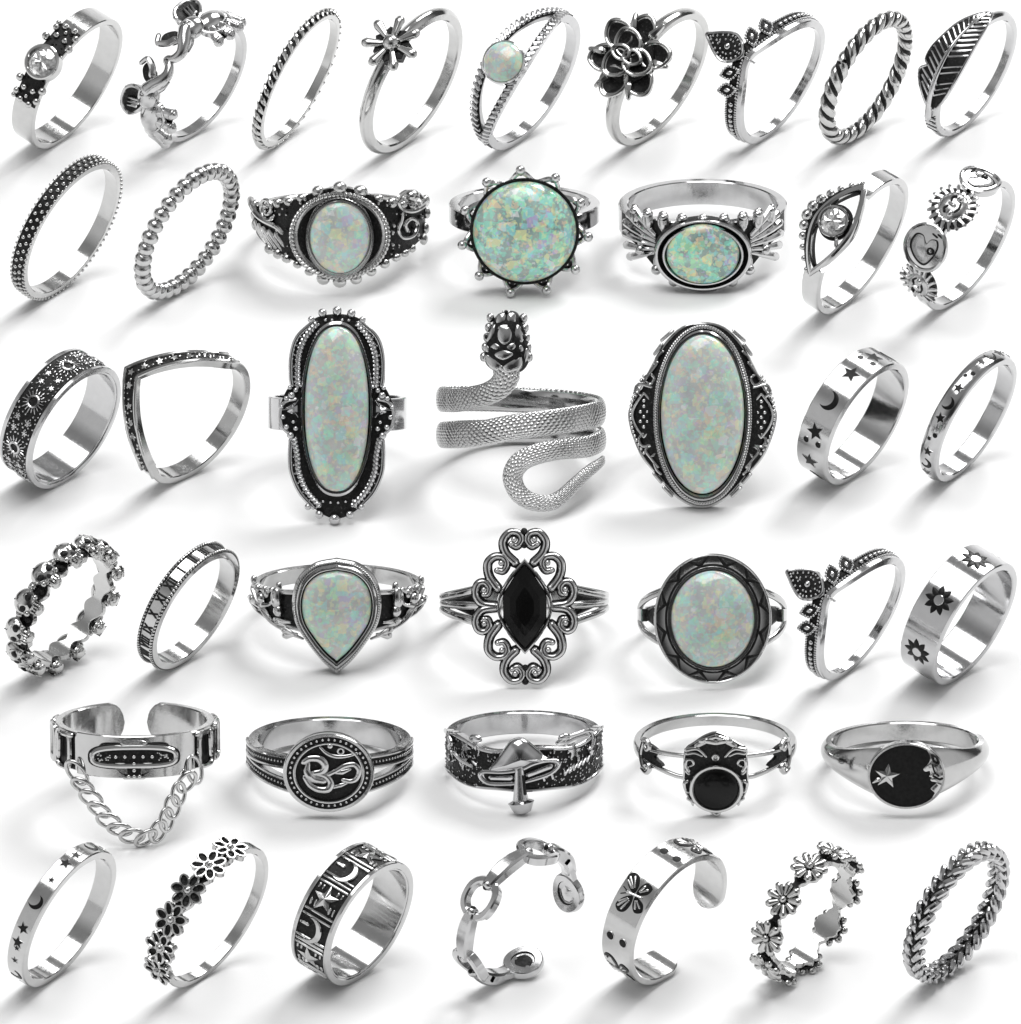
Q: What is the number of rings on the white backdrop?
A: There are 42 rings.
